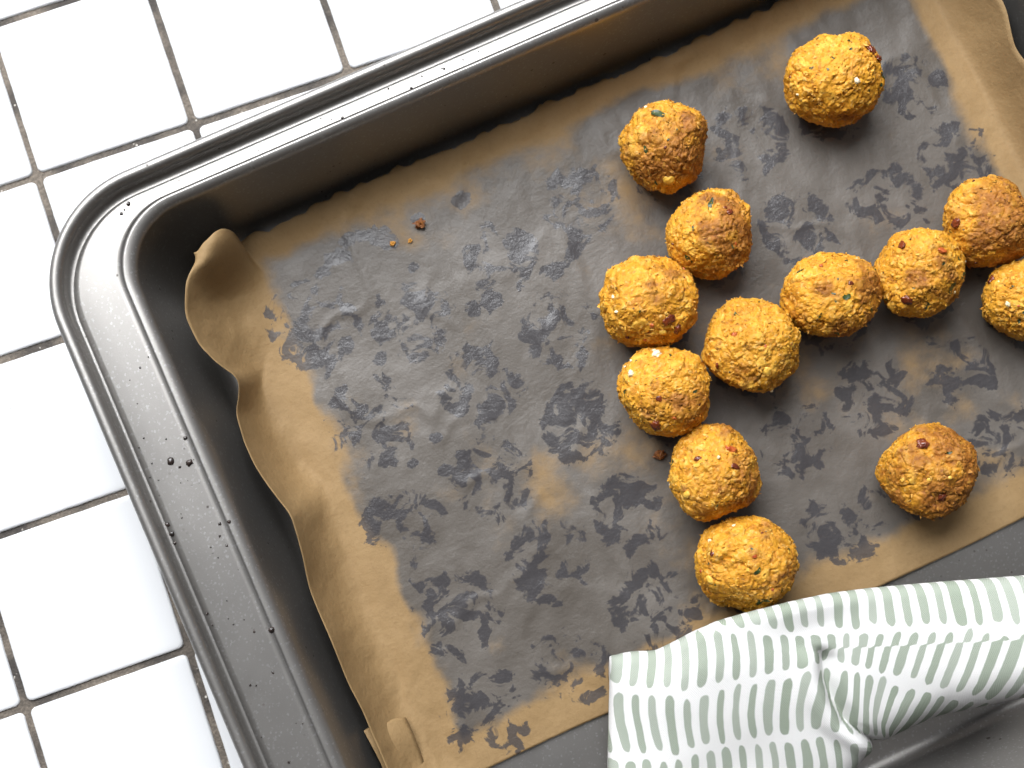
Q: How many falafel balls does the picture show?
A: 13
